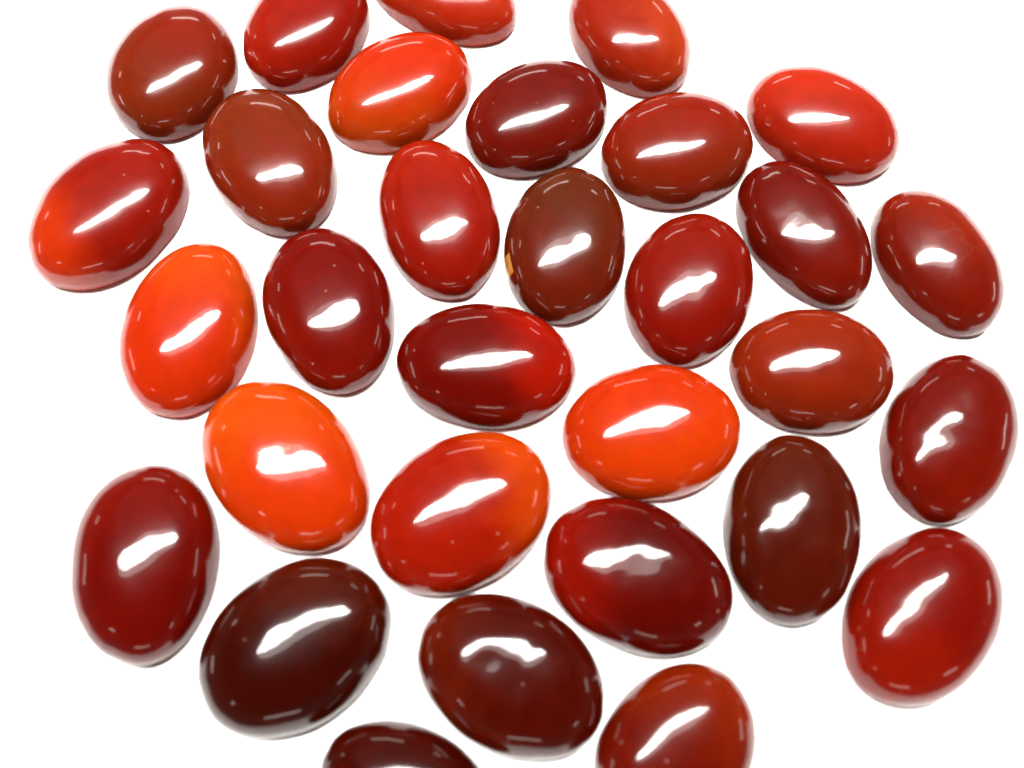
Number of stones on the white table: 31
